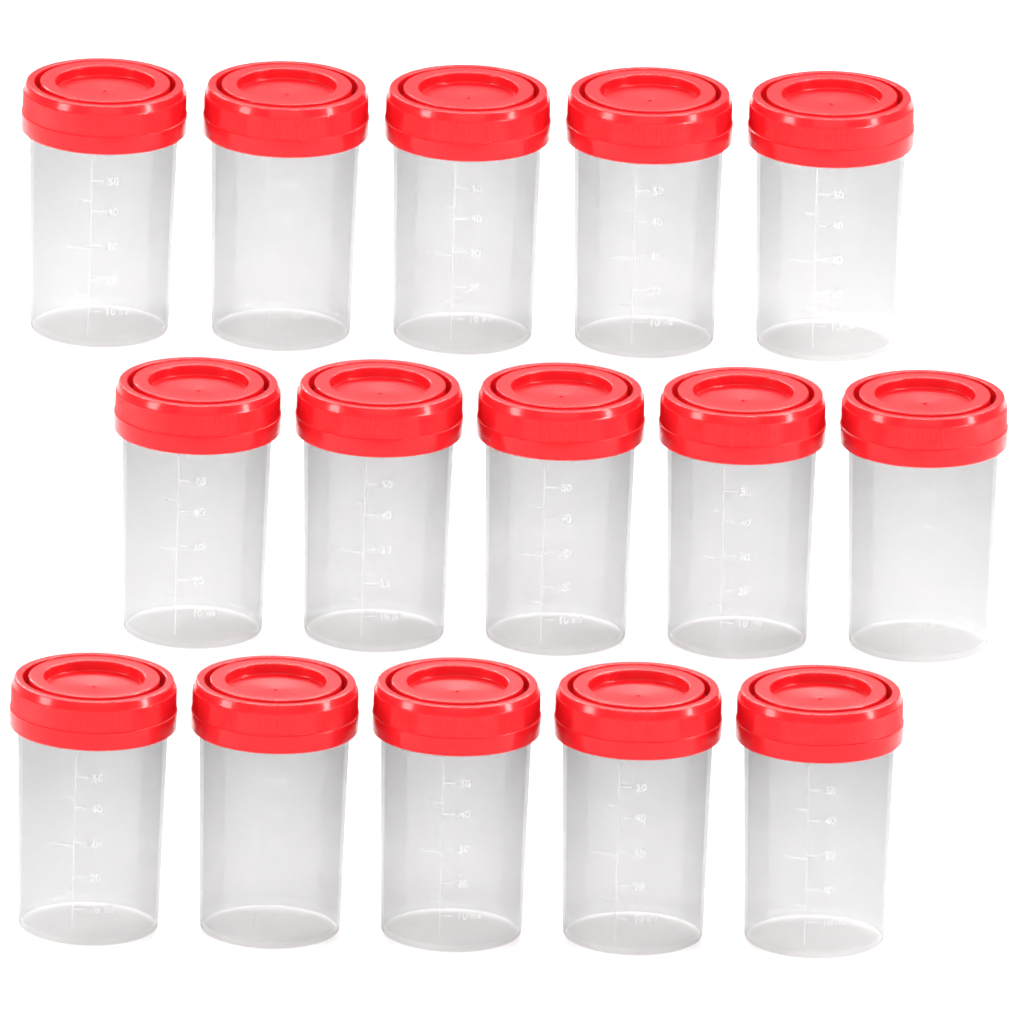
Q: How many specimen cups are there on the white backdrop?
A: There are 15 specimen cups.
